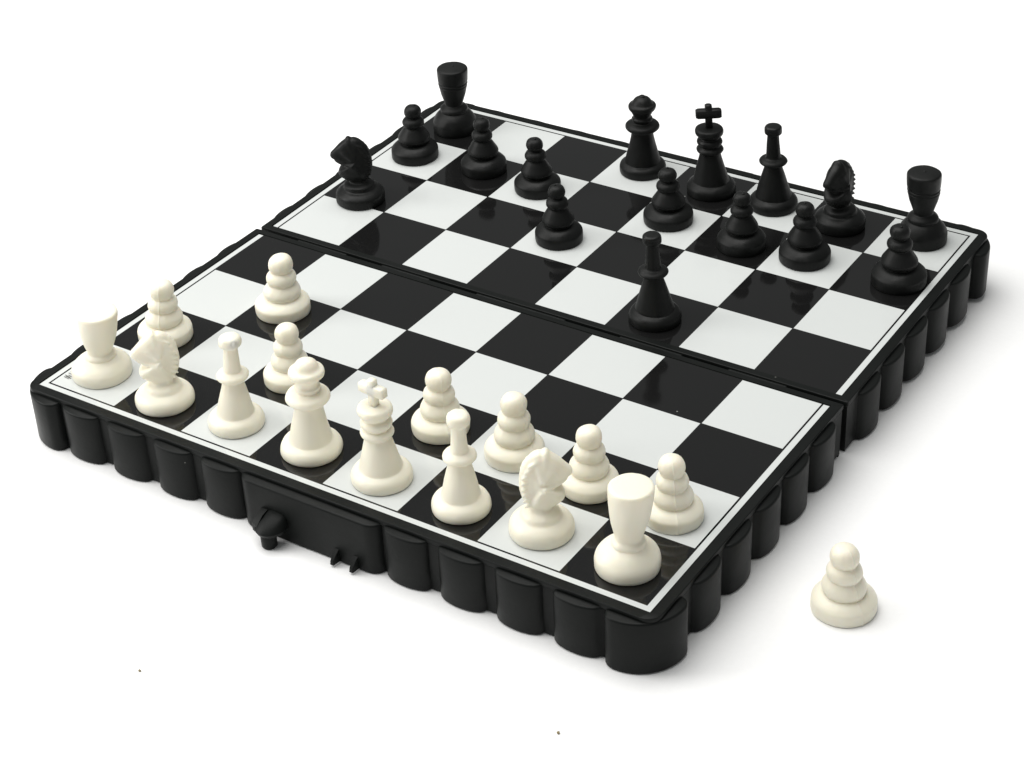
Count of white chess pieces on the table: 16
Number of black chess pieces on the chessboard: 16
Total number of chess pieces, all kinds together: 32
